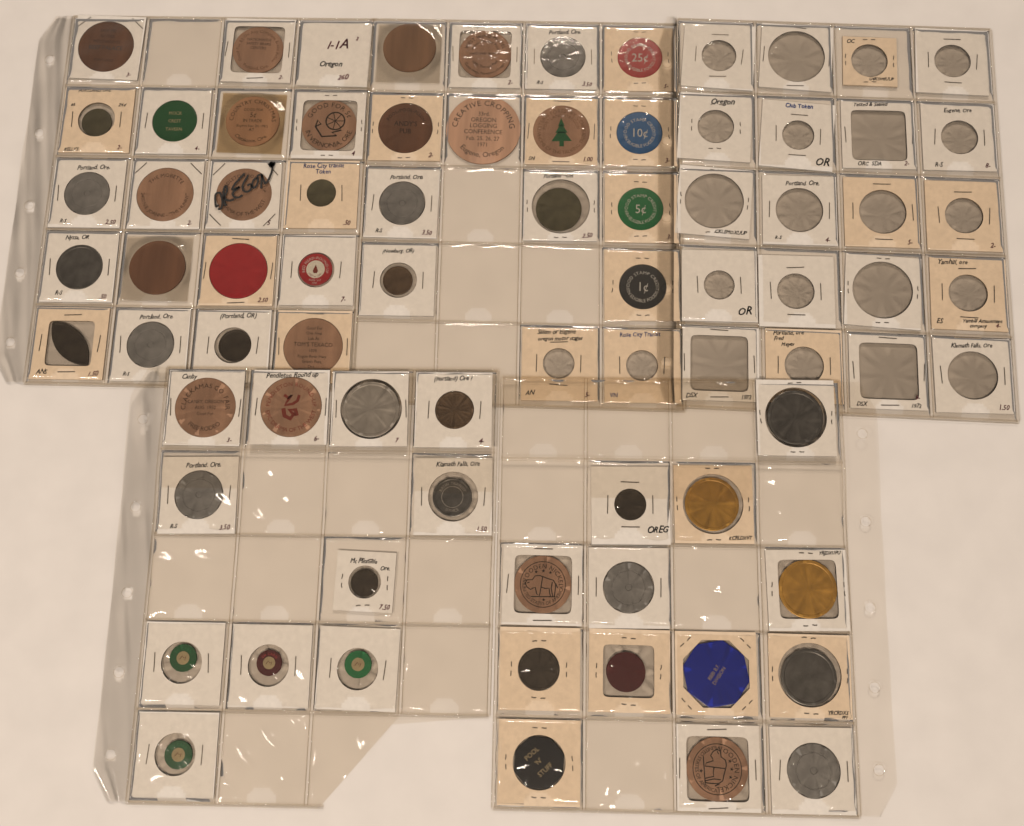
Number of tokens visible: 55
